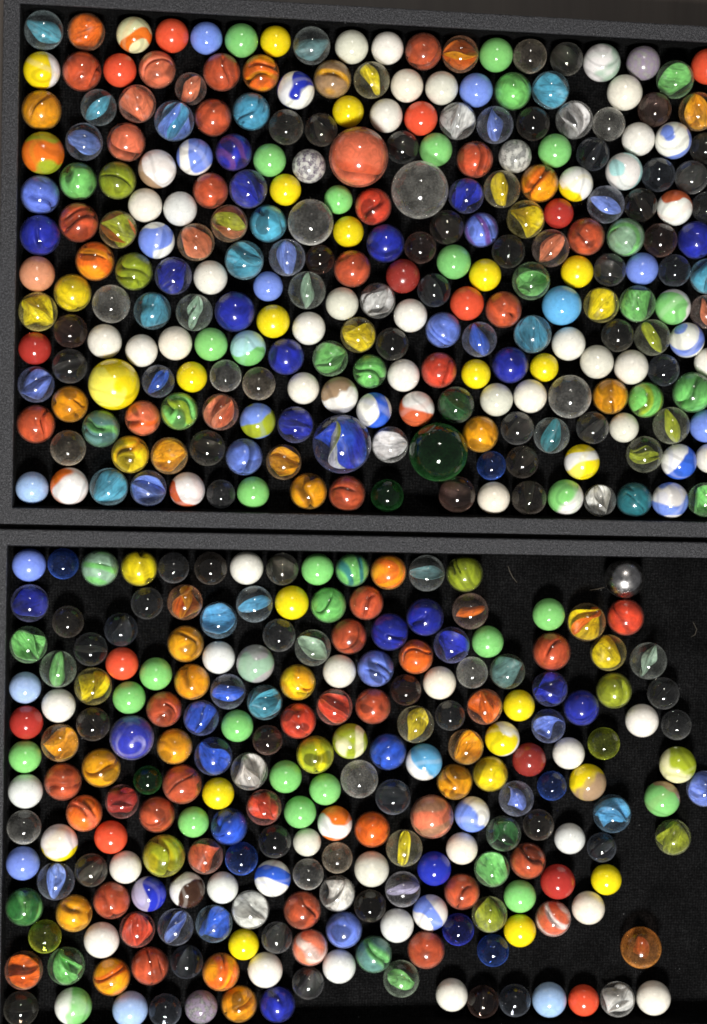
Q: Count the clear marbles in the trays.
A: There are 193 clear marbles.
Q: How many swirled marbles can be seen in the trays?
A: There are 151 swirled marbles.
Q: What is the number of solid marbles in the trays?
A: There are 113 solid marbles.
